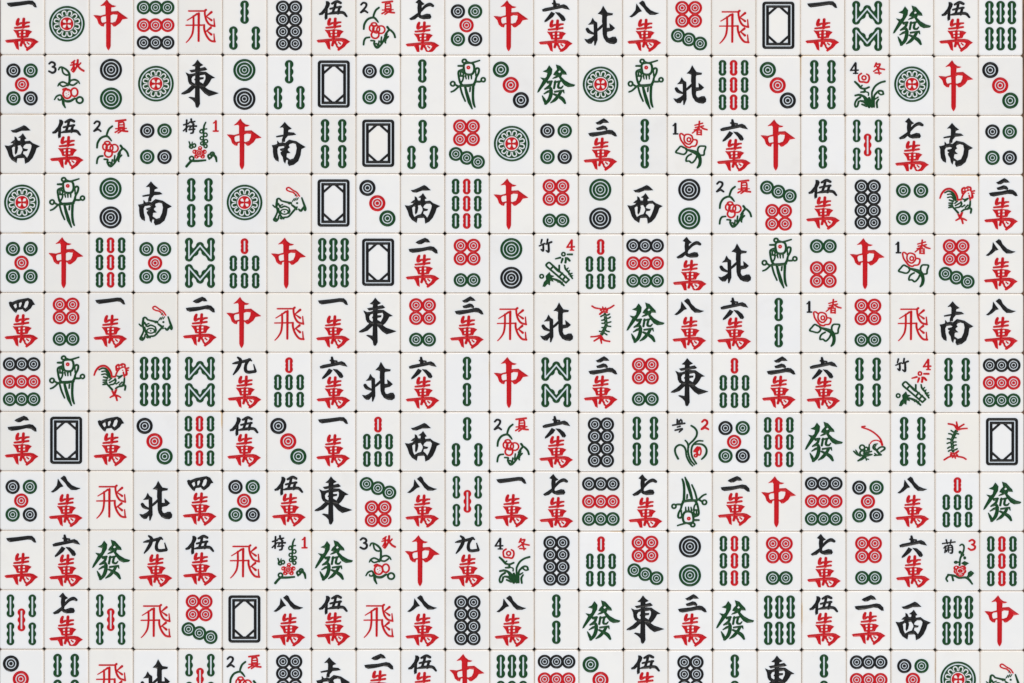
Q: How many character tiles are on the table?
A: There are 119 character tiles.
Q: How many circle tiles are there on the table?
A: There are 68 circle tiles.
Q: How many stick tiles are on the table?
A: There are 49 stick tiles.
